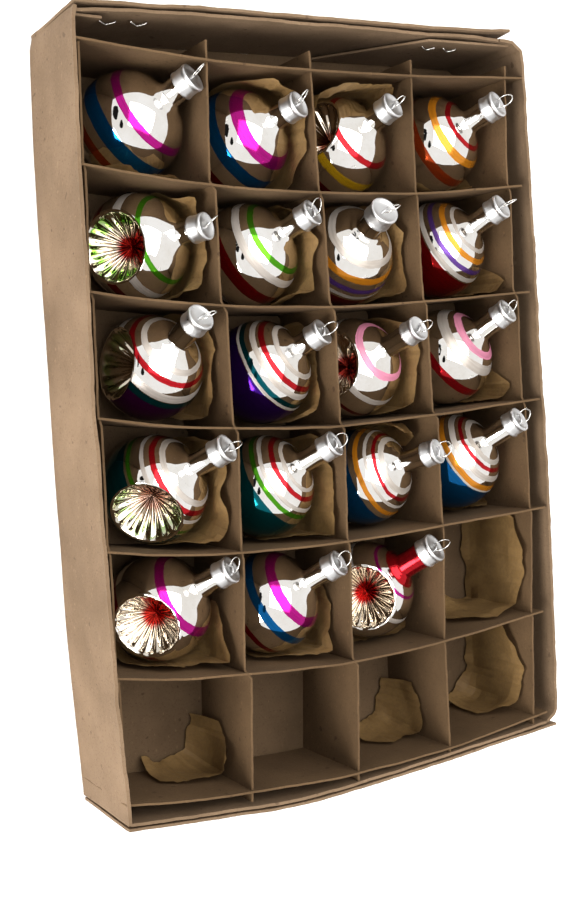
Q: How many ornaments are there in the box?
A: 19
